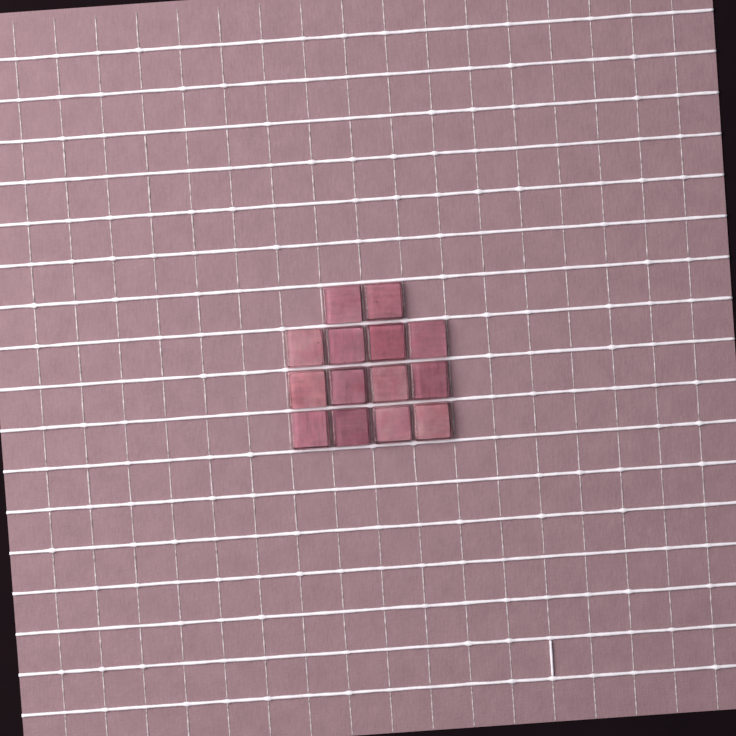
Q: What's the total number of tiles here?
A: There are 14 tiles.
